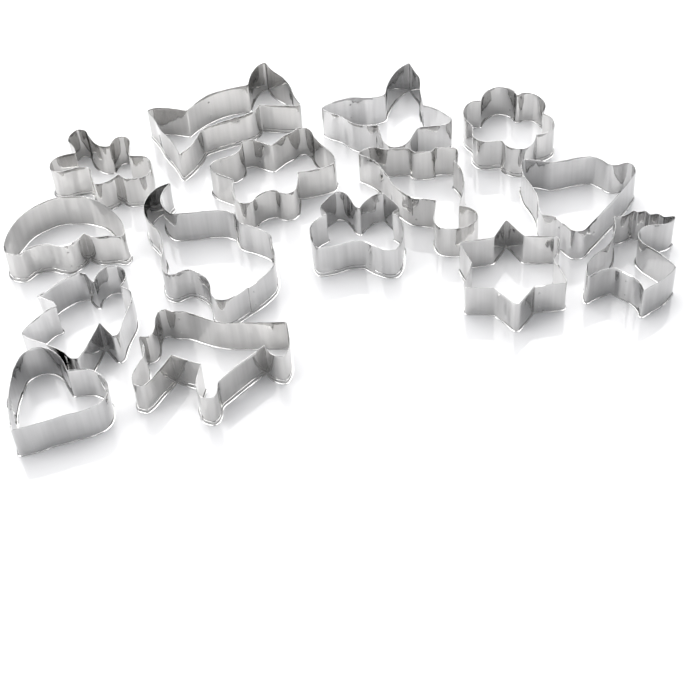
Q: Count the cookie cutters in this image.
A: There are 15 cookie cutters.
